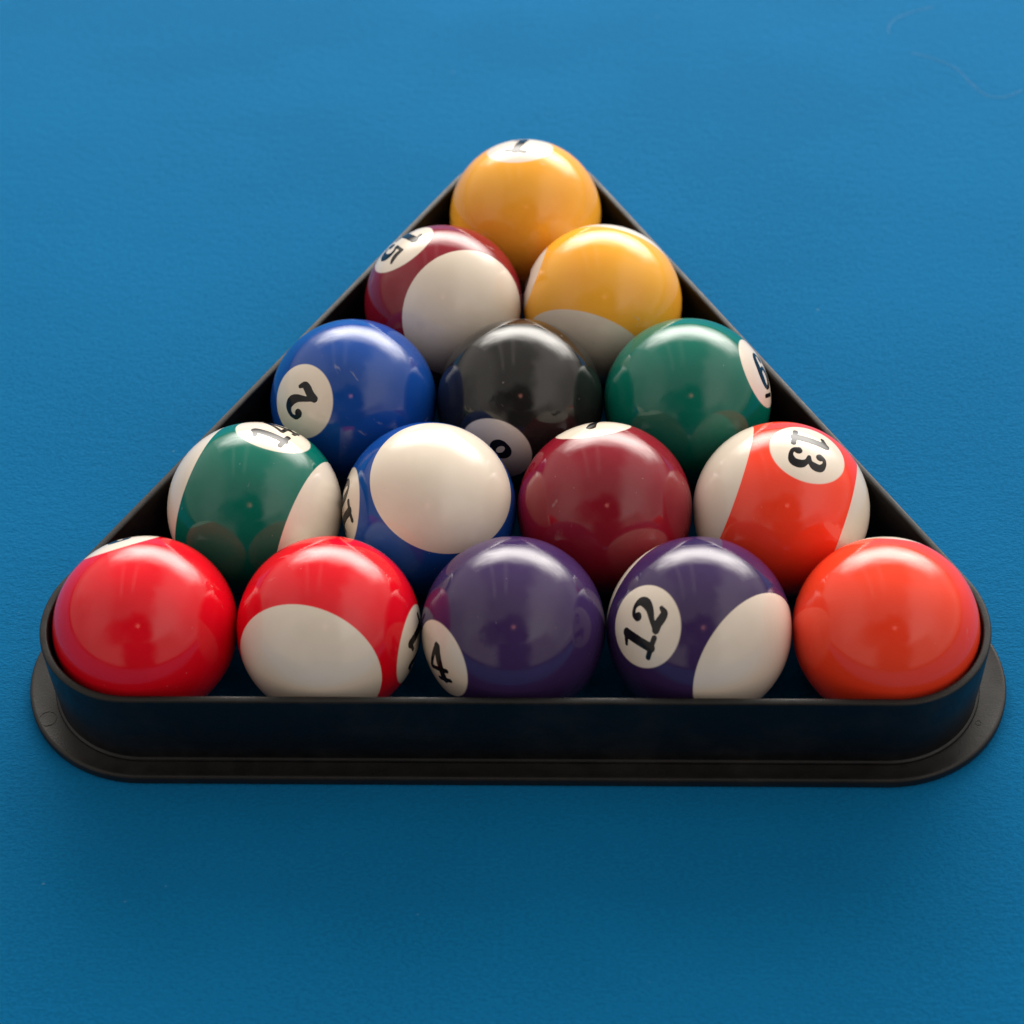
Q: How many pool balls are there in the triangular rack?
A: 15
